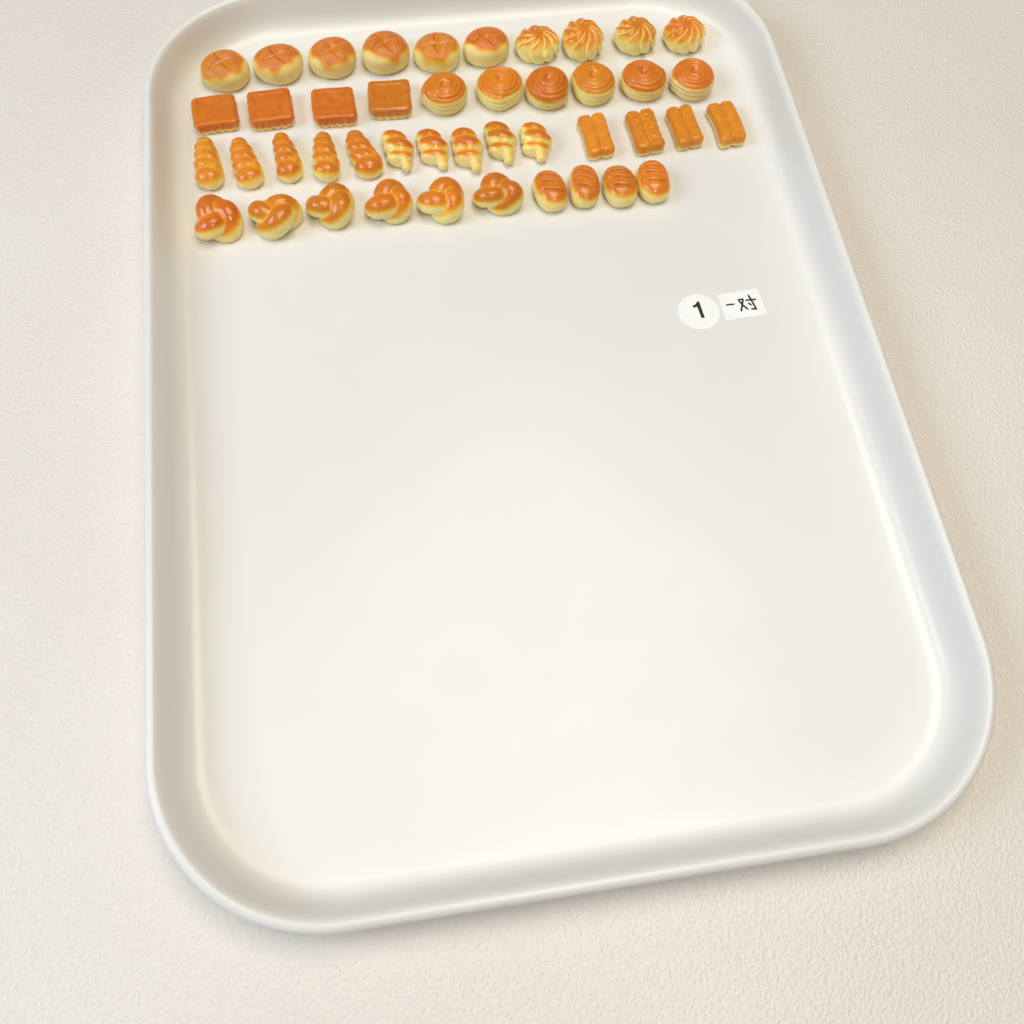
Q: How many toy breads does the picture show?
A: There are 44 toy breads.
